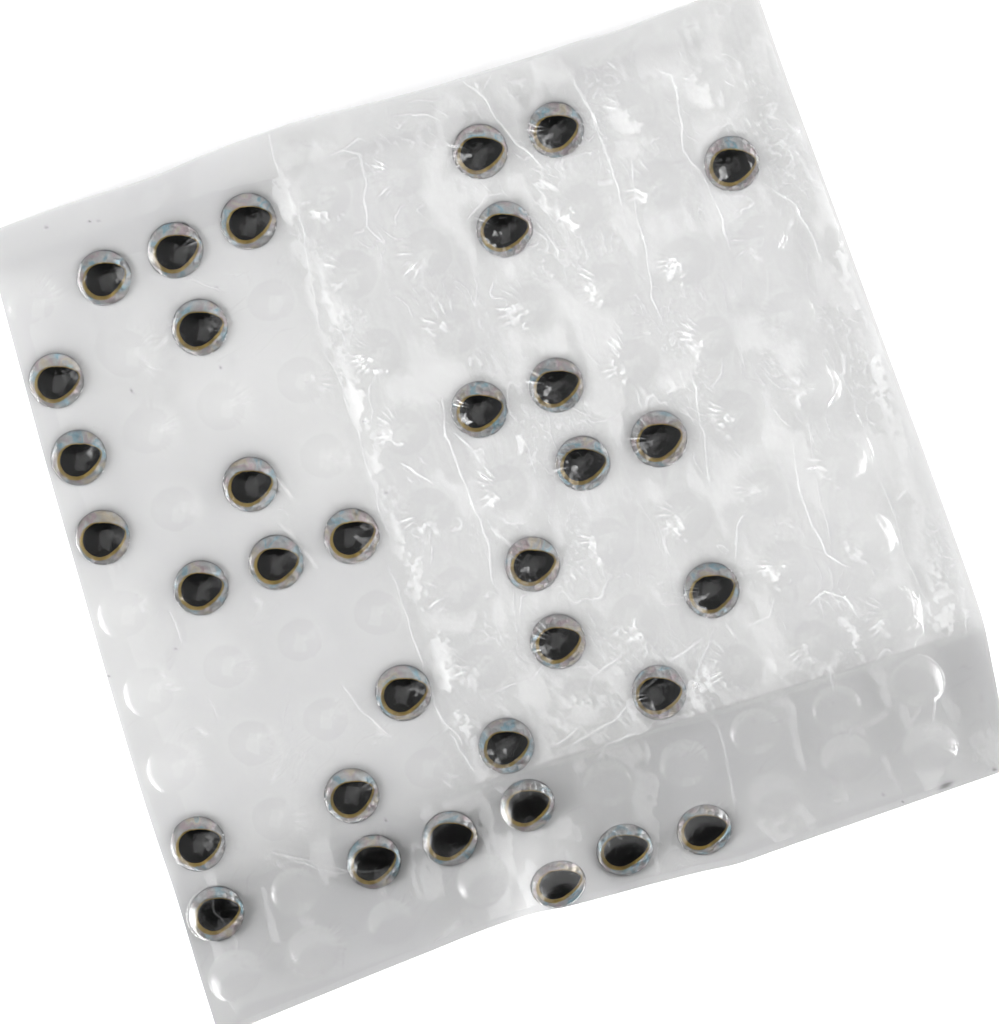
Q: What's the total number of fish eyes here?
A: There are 34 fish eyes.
